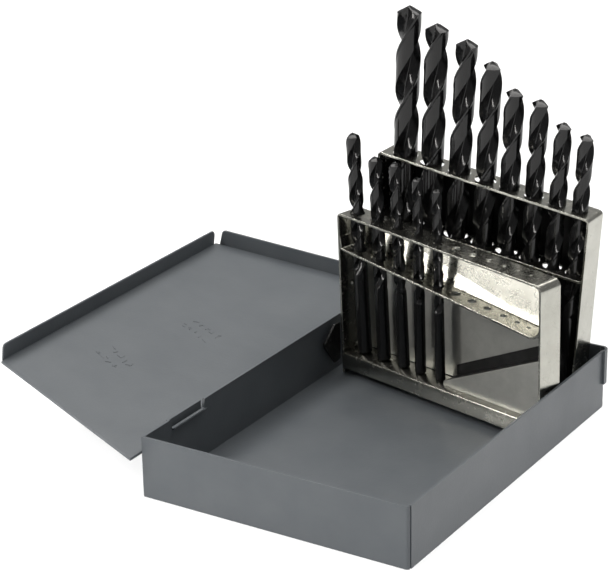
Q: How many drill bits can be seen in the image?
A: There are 13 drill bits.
